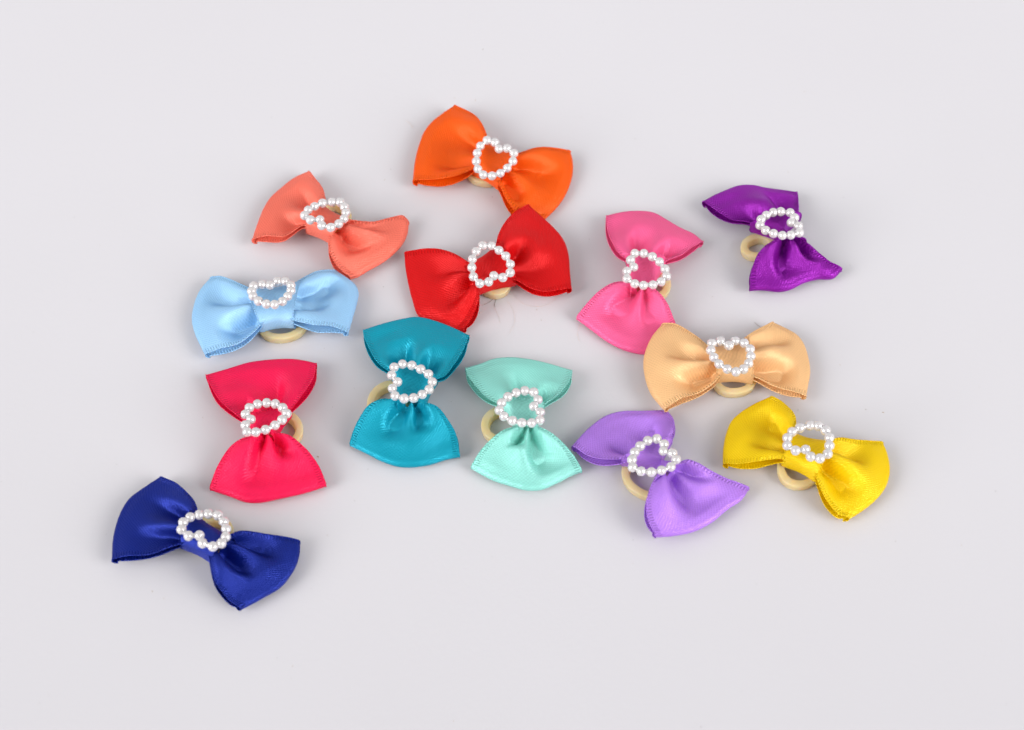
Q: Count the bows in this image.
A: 13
